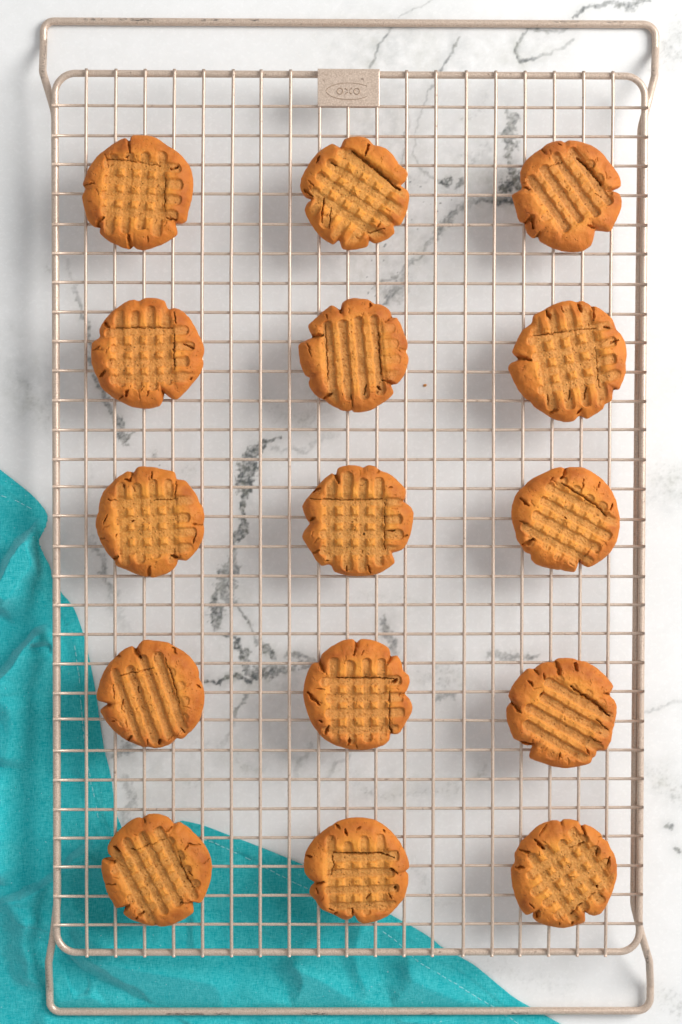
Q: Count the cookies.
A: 15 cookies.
